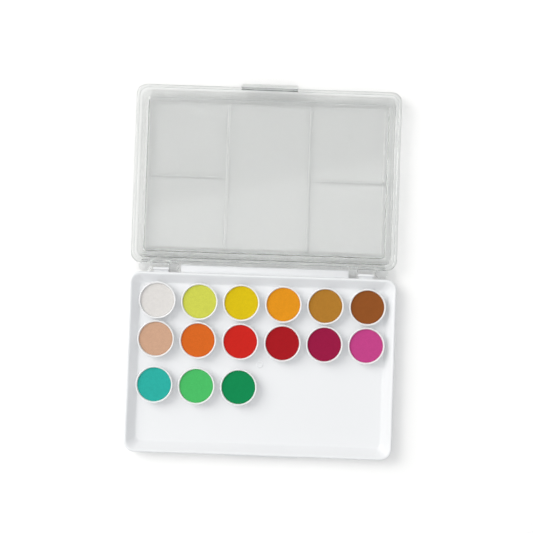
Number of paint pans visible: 15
